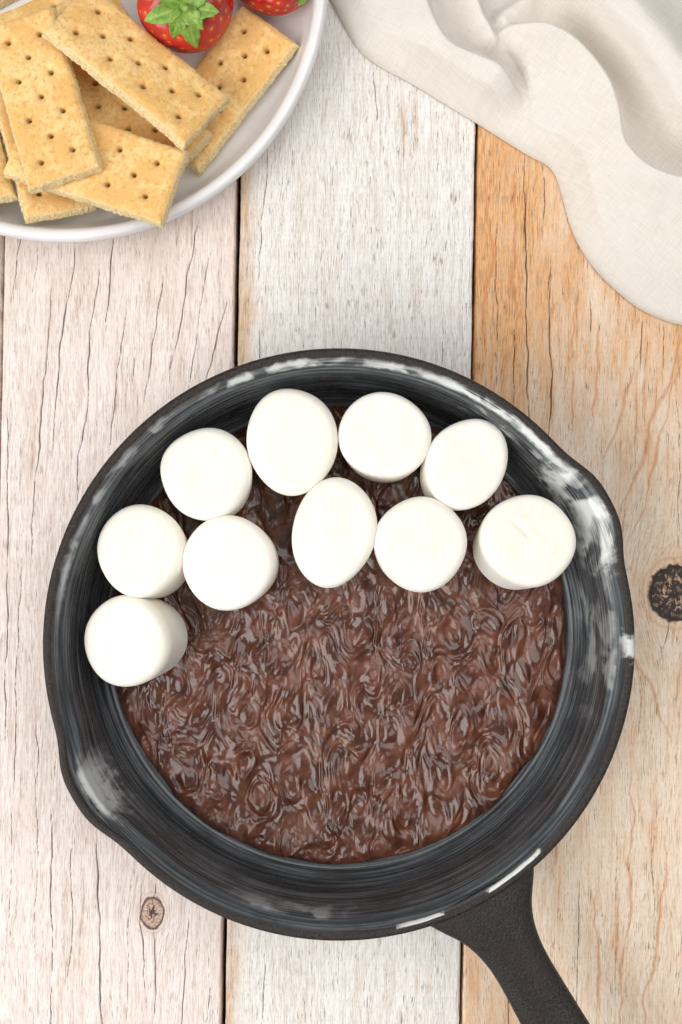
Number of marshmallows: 10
